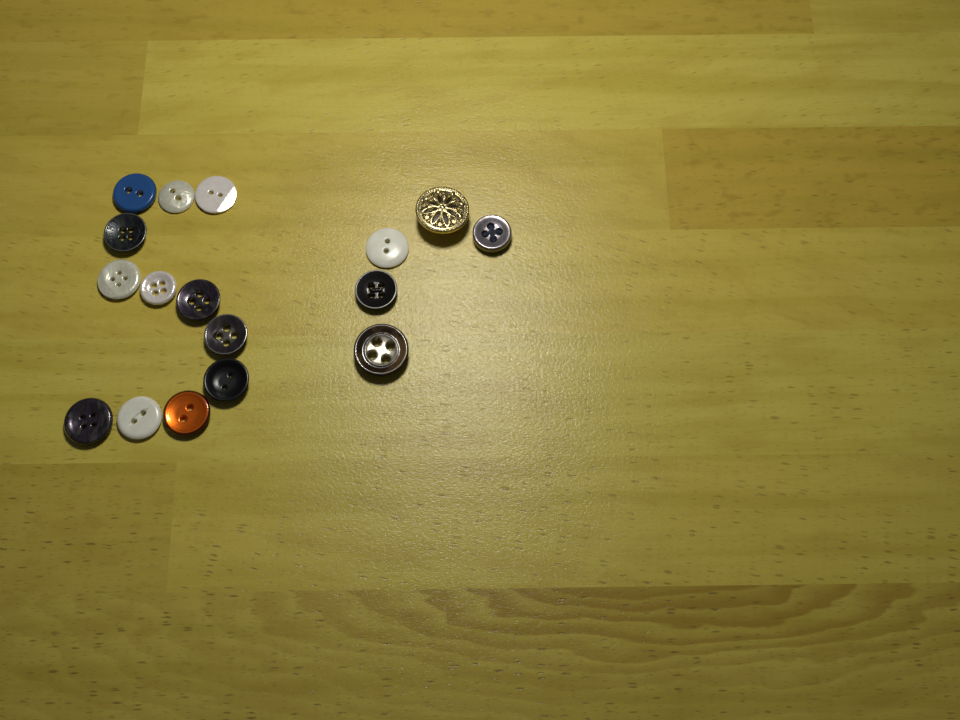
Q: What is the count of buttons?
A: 17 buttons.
